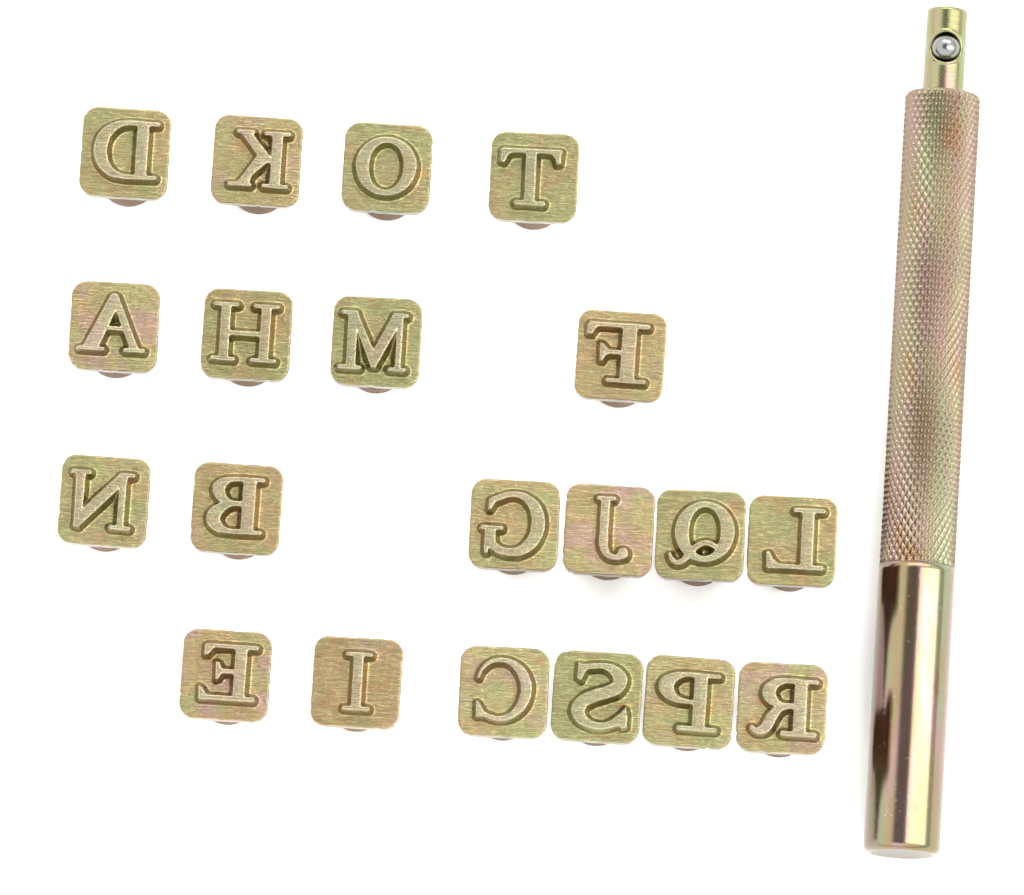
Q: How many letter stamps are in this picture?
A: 20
